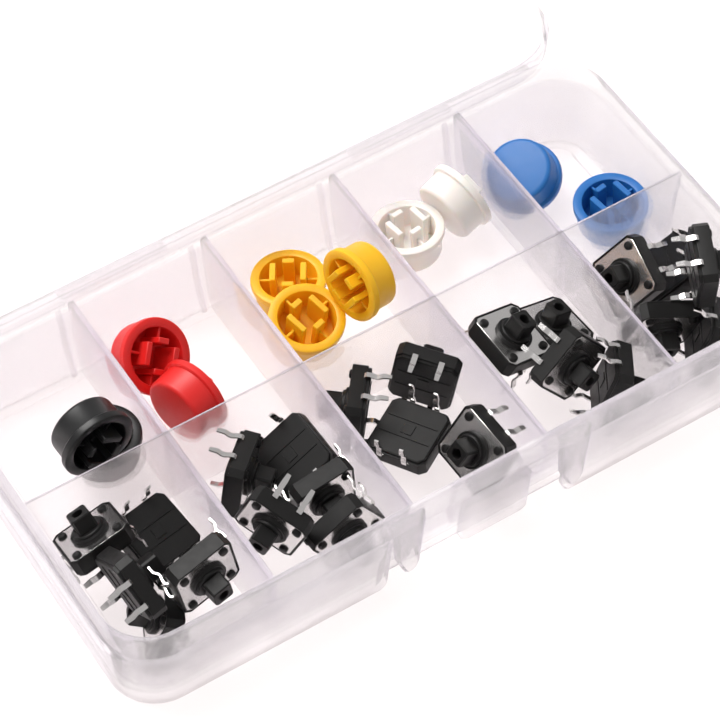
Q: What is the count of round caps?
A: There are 11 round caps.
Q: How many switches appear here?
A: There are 23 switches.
